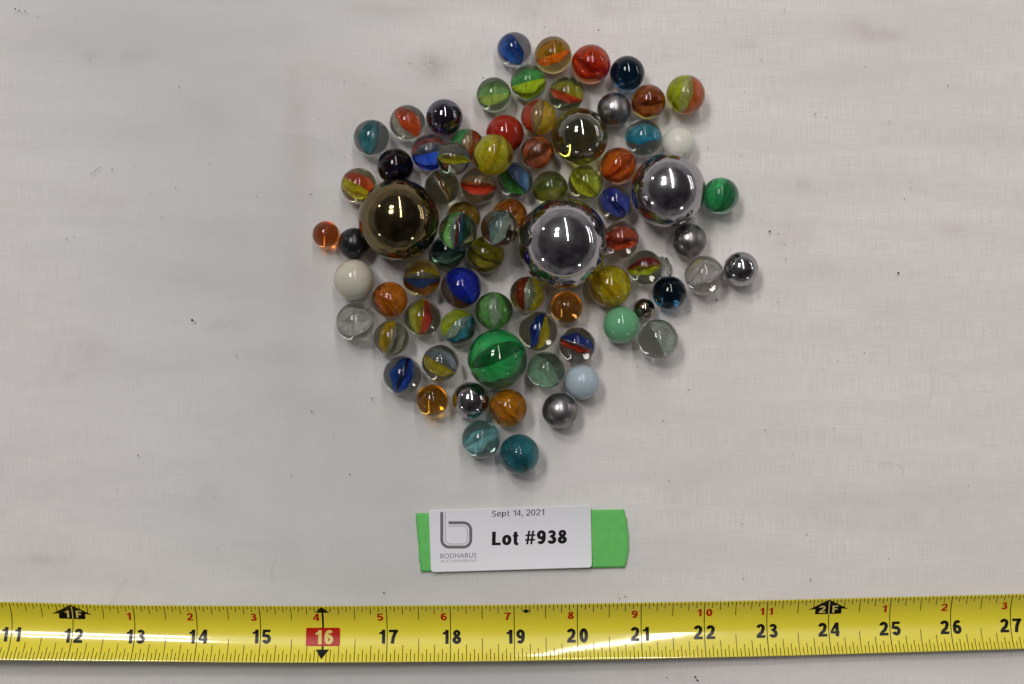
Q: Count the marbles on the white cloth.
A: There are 69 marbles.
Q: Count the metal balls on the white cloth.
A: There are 9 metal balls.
